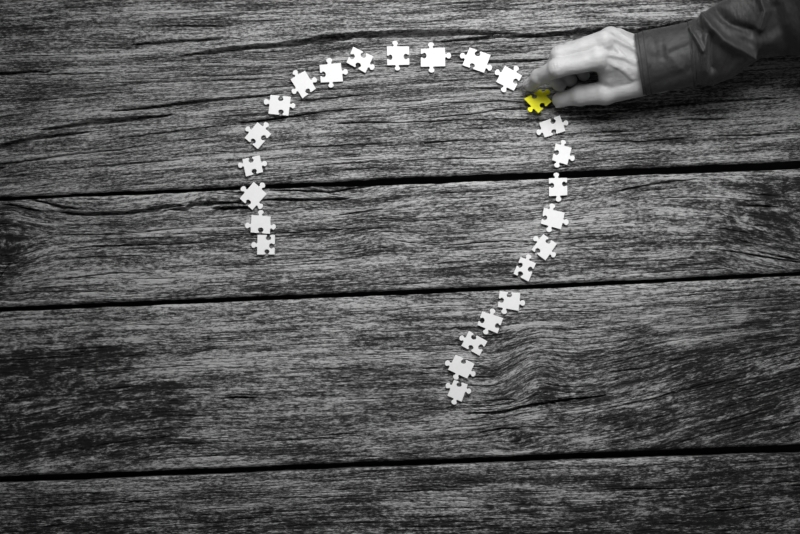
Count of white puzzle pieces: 24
